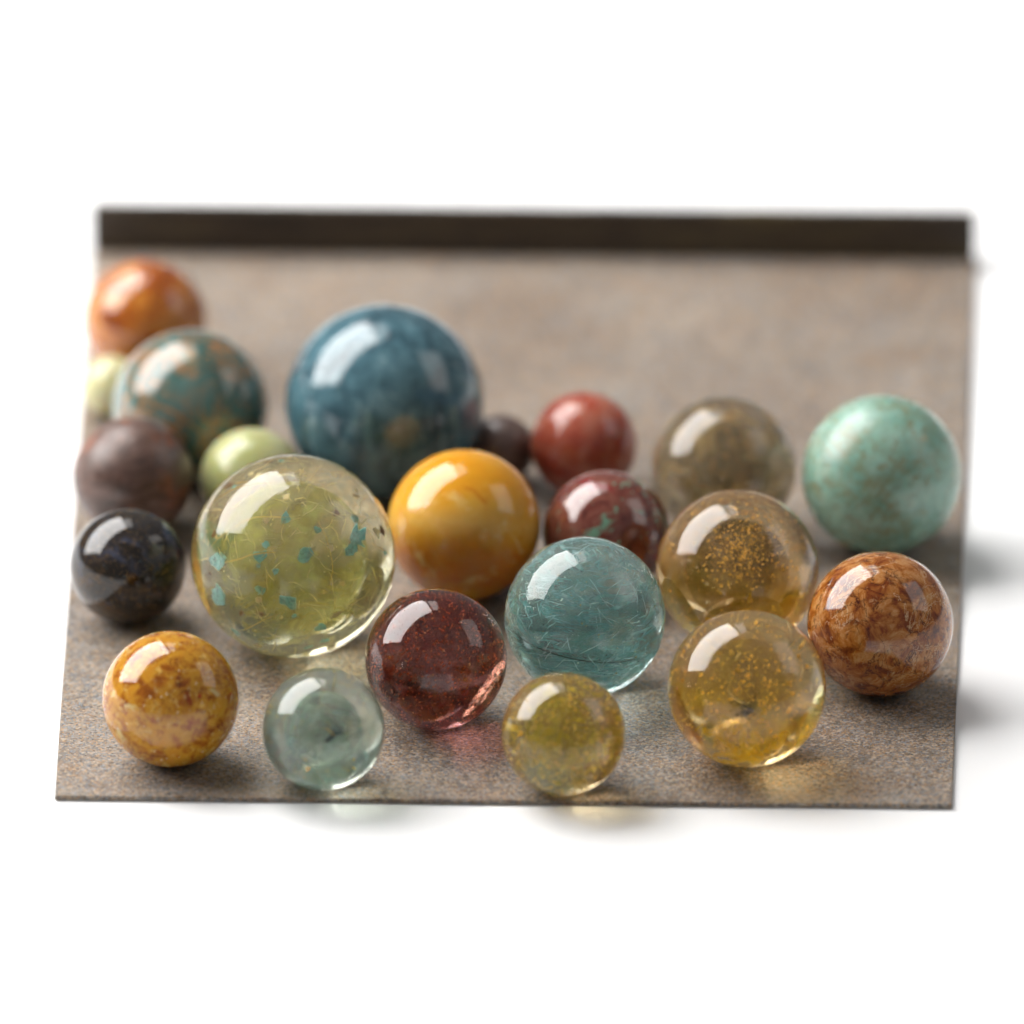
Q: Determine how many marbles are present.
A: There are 22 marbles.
